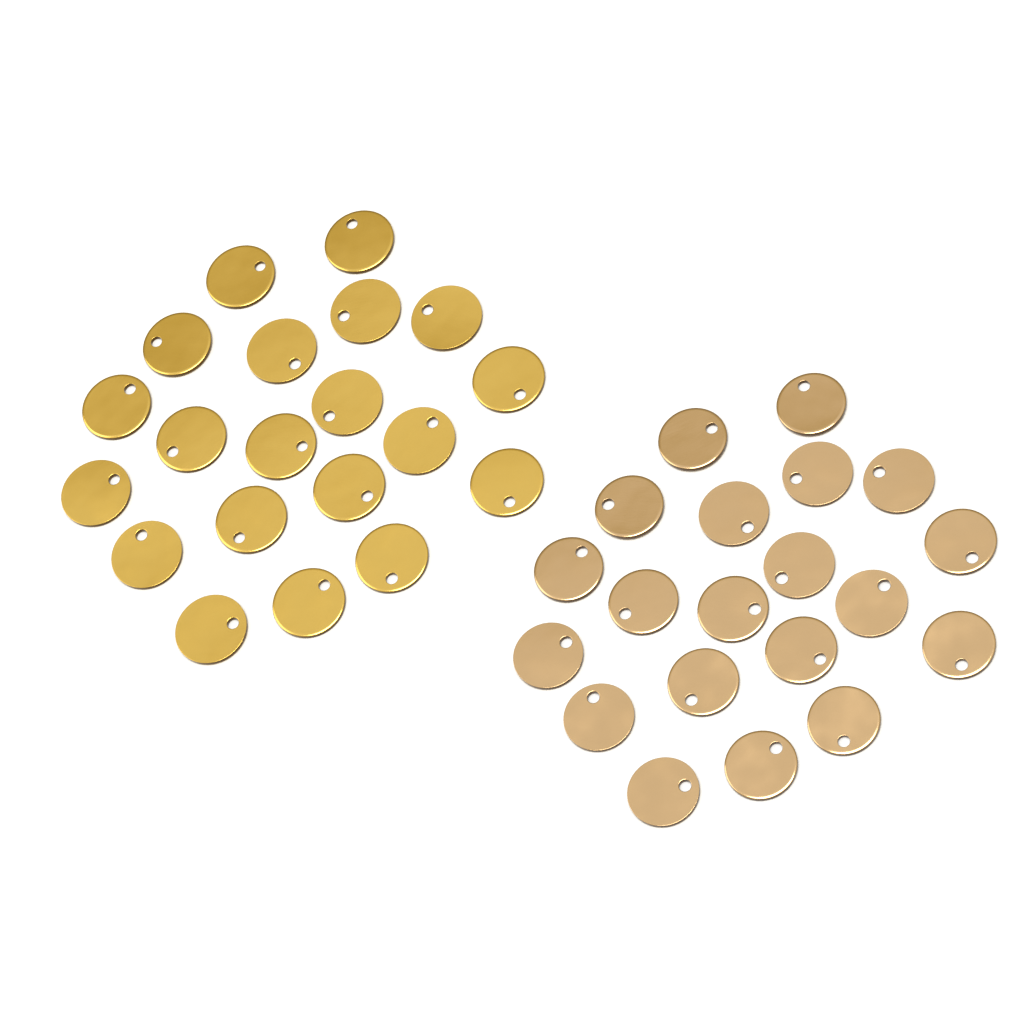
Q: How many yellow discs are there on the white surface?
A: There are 20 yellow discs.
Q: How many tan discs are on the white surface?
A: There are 20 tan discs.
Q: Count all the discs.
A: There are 40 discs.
